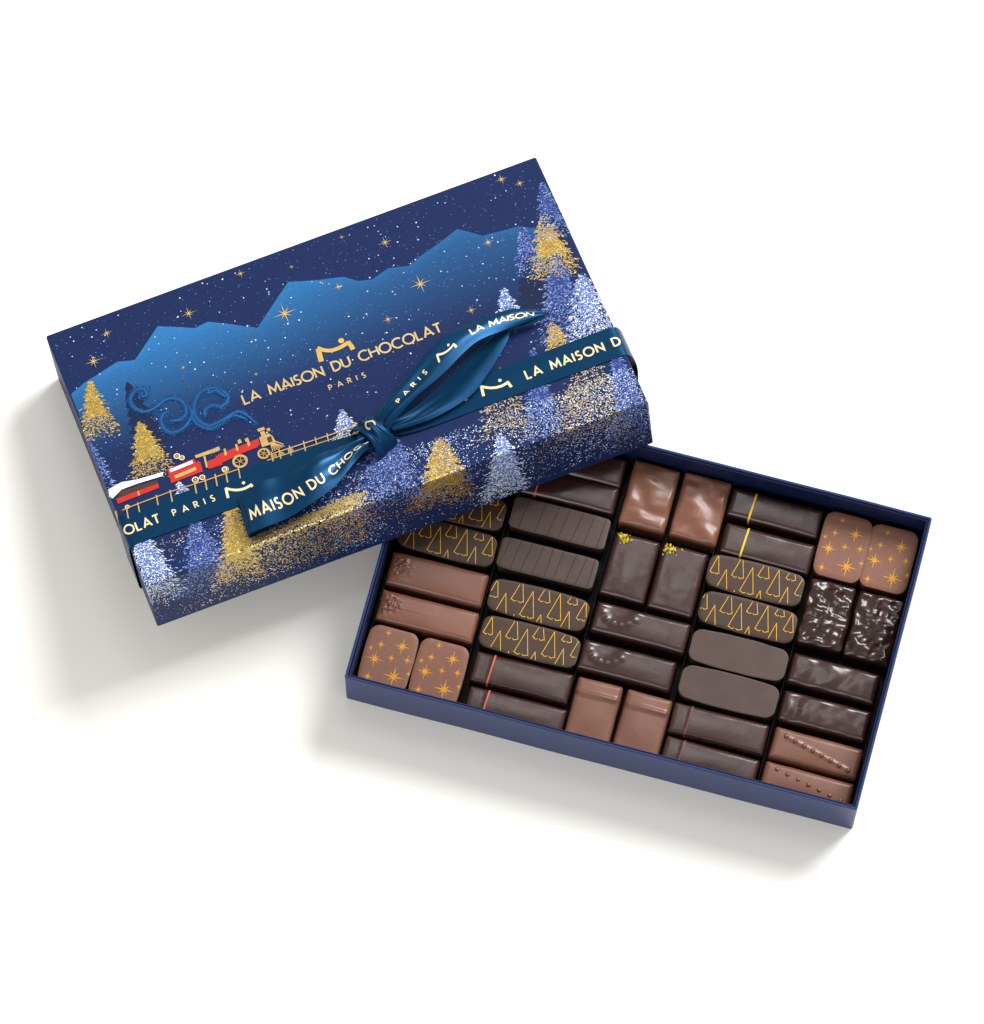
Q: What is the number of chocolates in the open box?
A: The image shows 38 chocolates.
